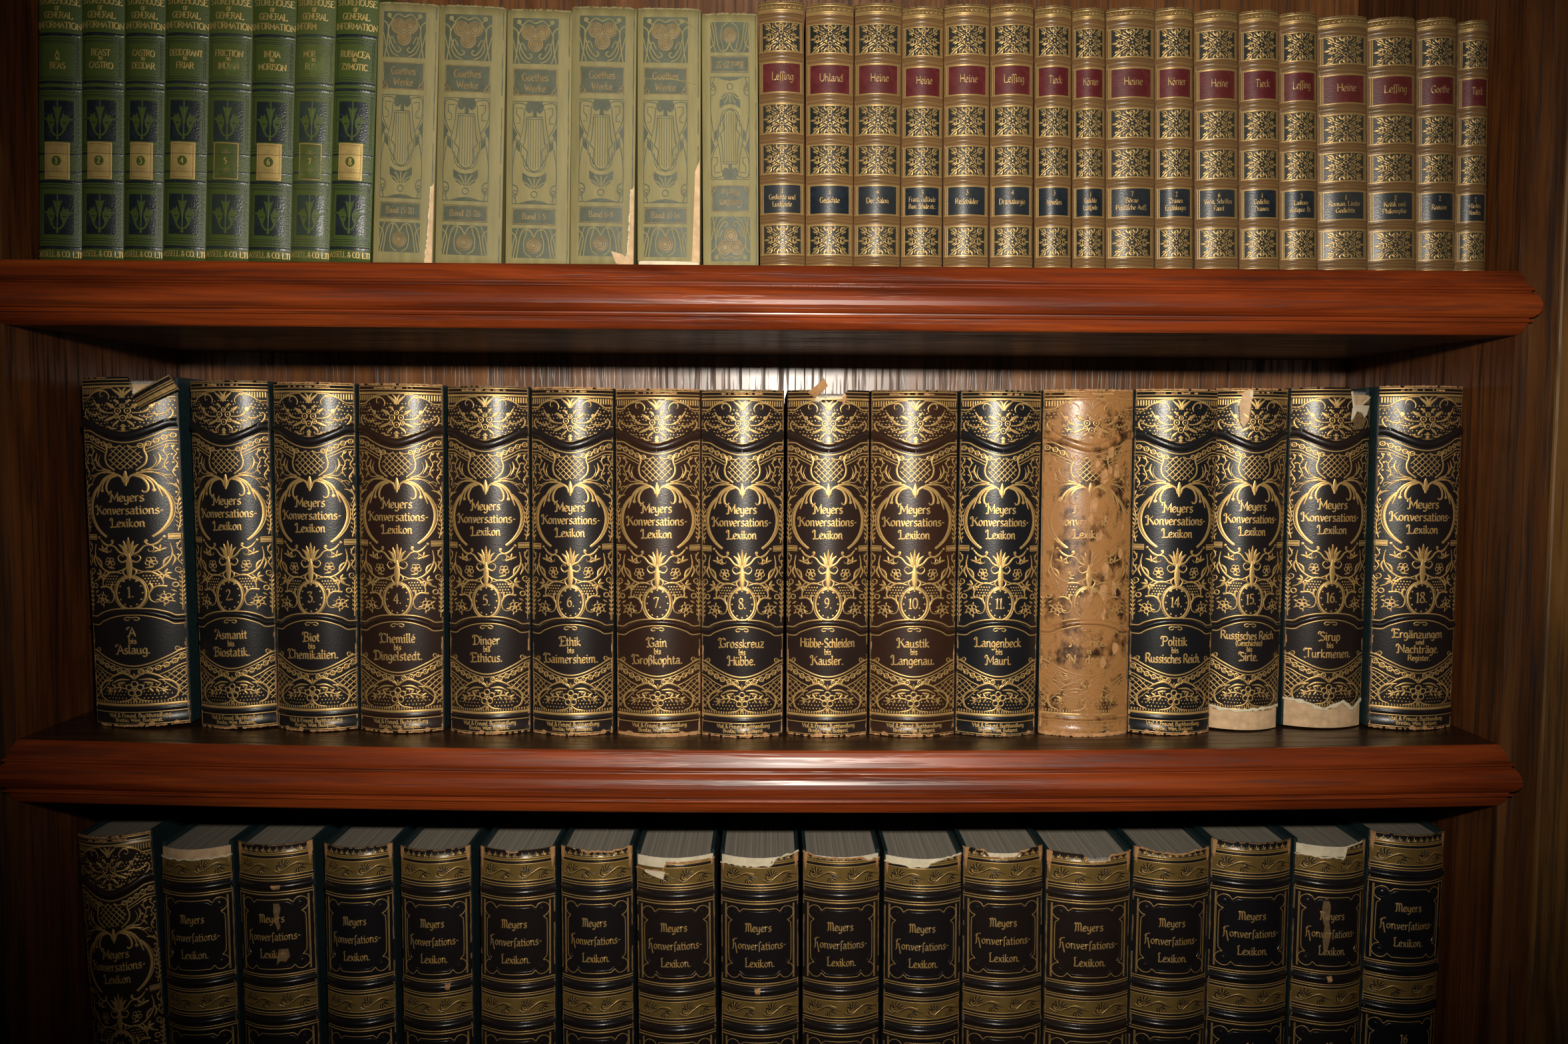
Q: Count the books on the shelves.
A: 64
